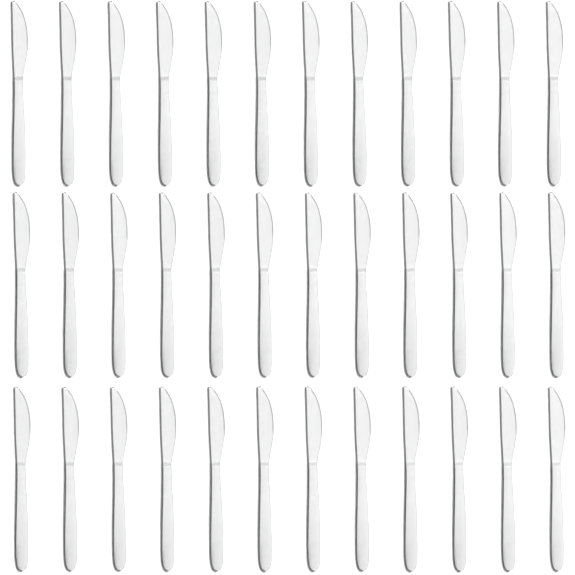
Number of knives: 36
